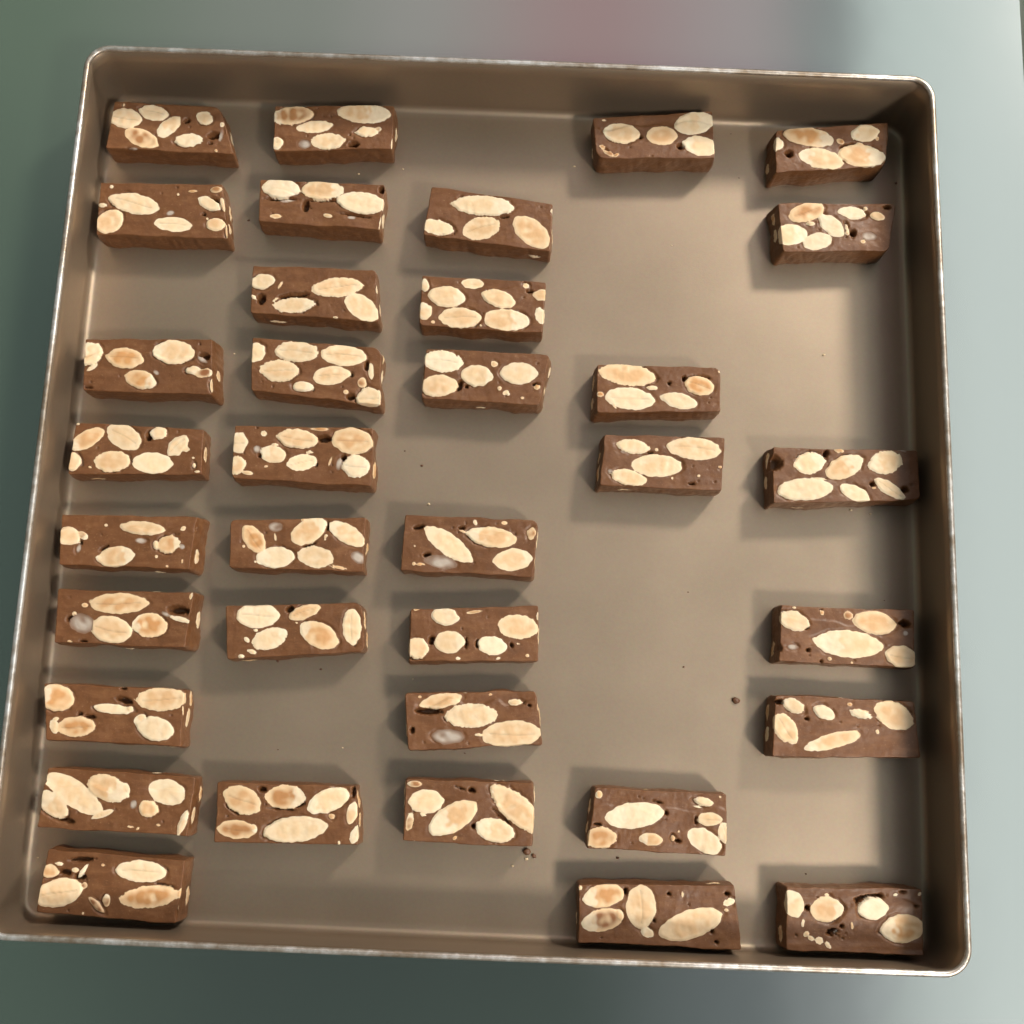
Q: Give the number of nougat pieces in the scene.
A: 35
